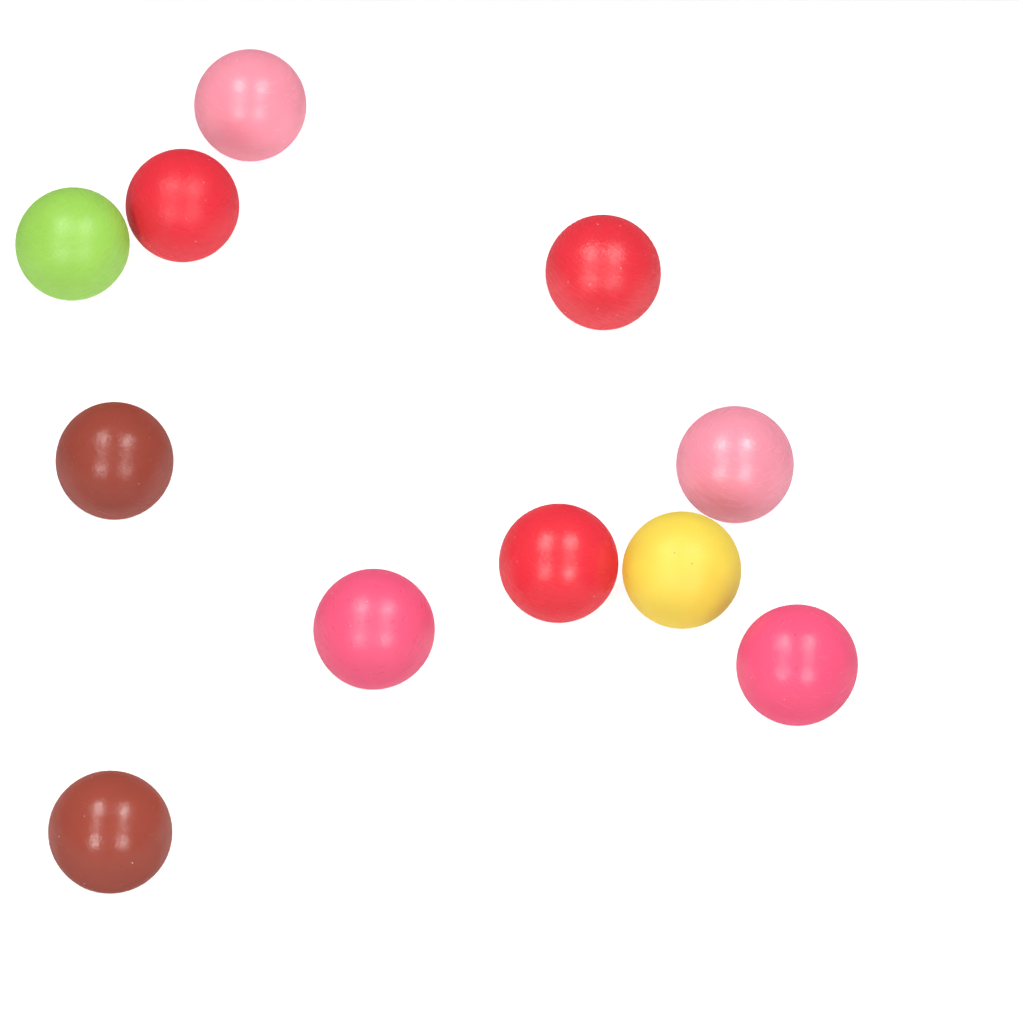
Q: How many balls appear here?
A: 11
